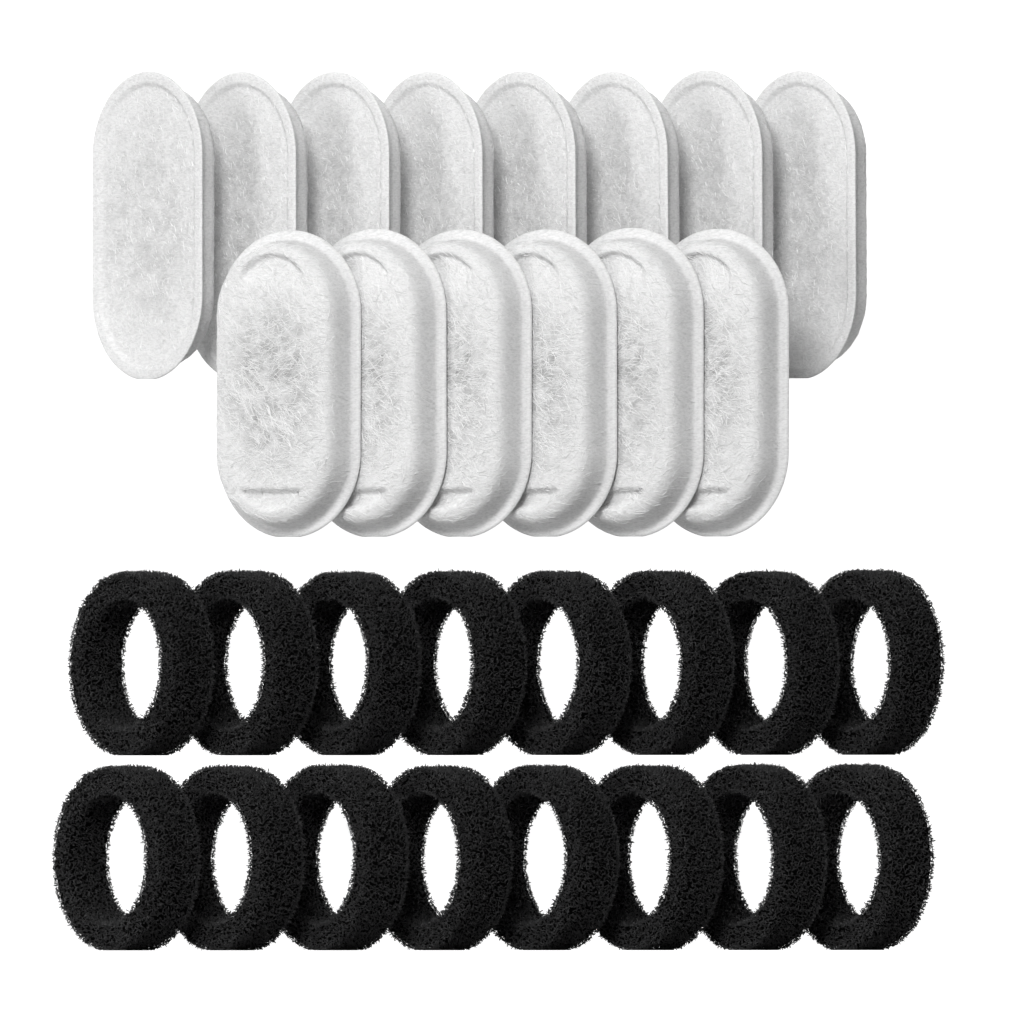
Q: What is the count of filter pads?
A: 14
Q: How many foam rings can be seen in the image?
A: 16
